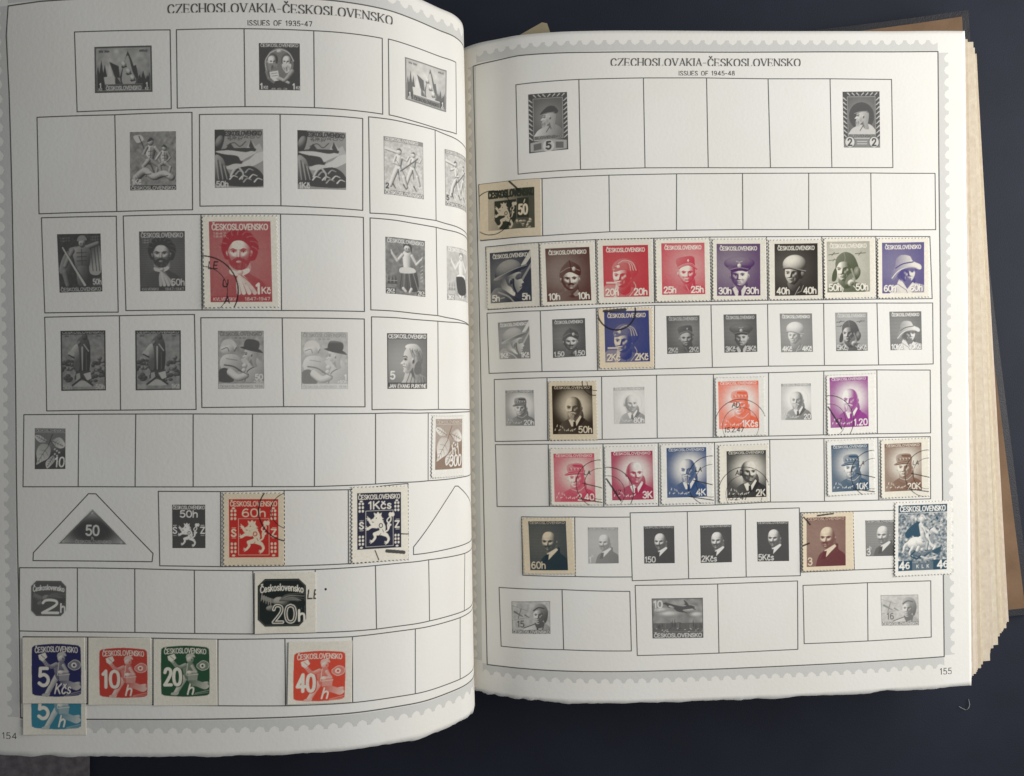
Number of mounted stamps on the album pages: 32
